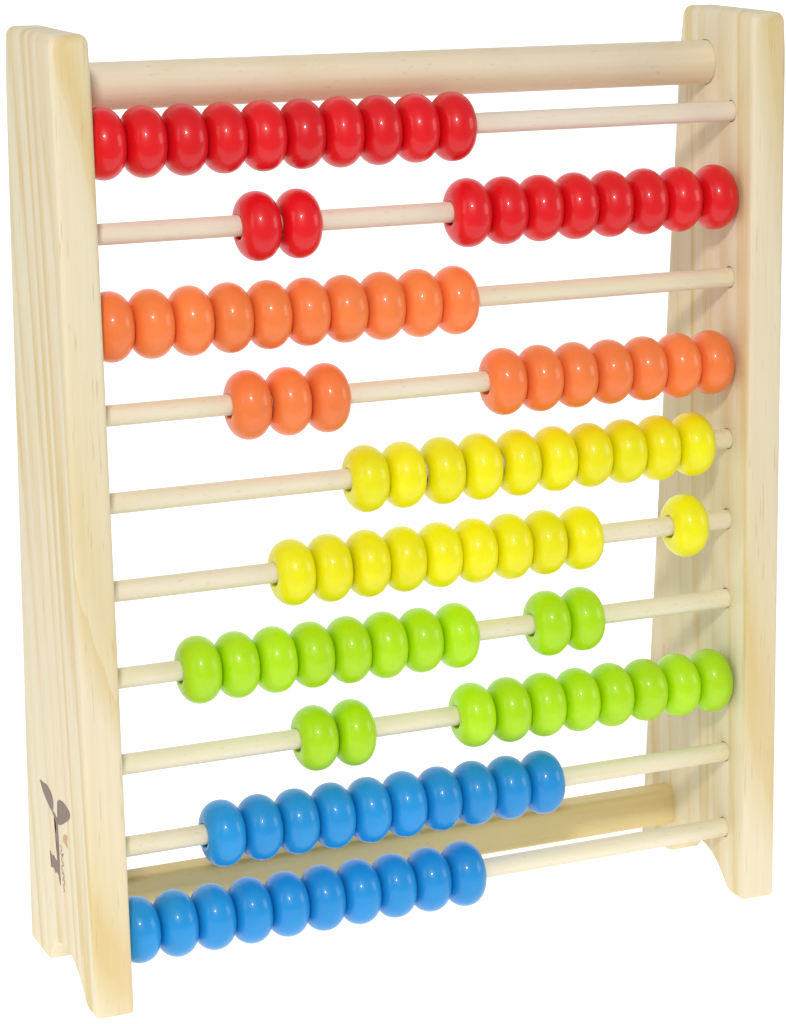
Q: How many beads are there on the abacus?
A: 100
